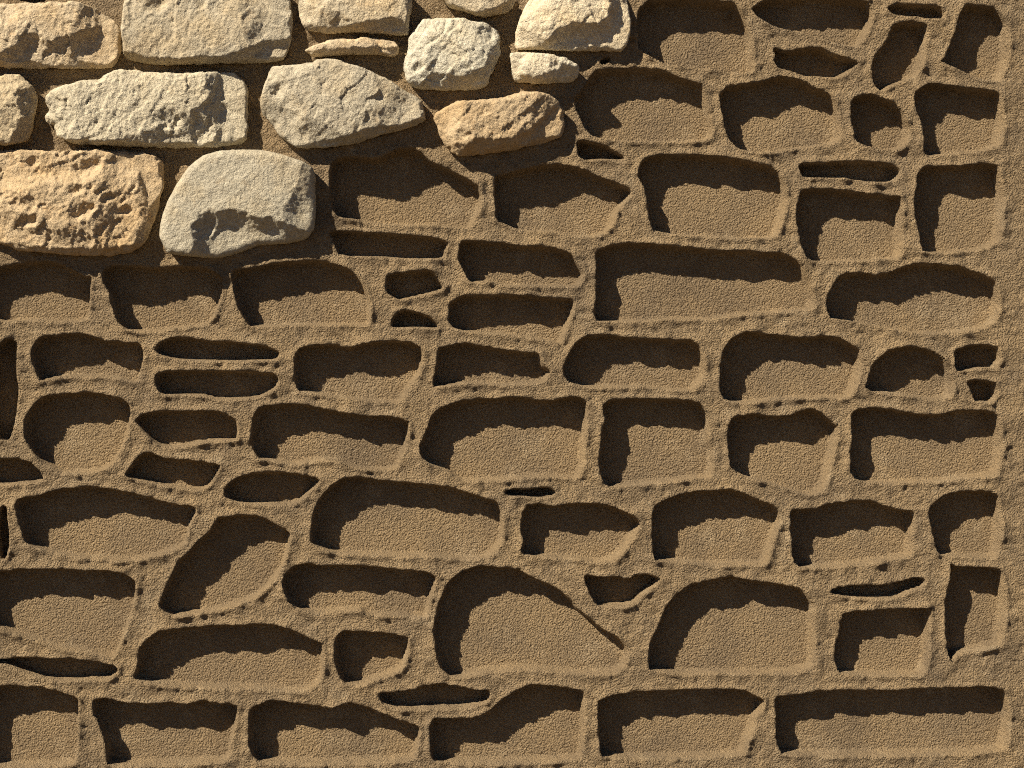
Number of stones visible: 14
